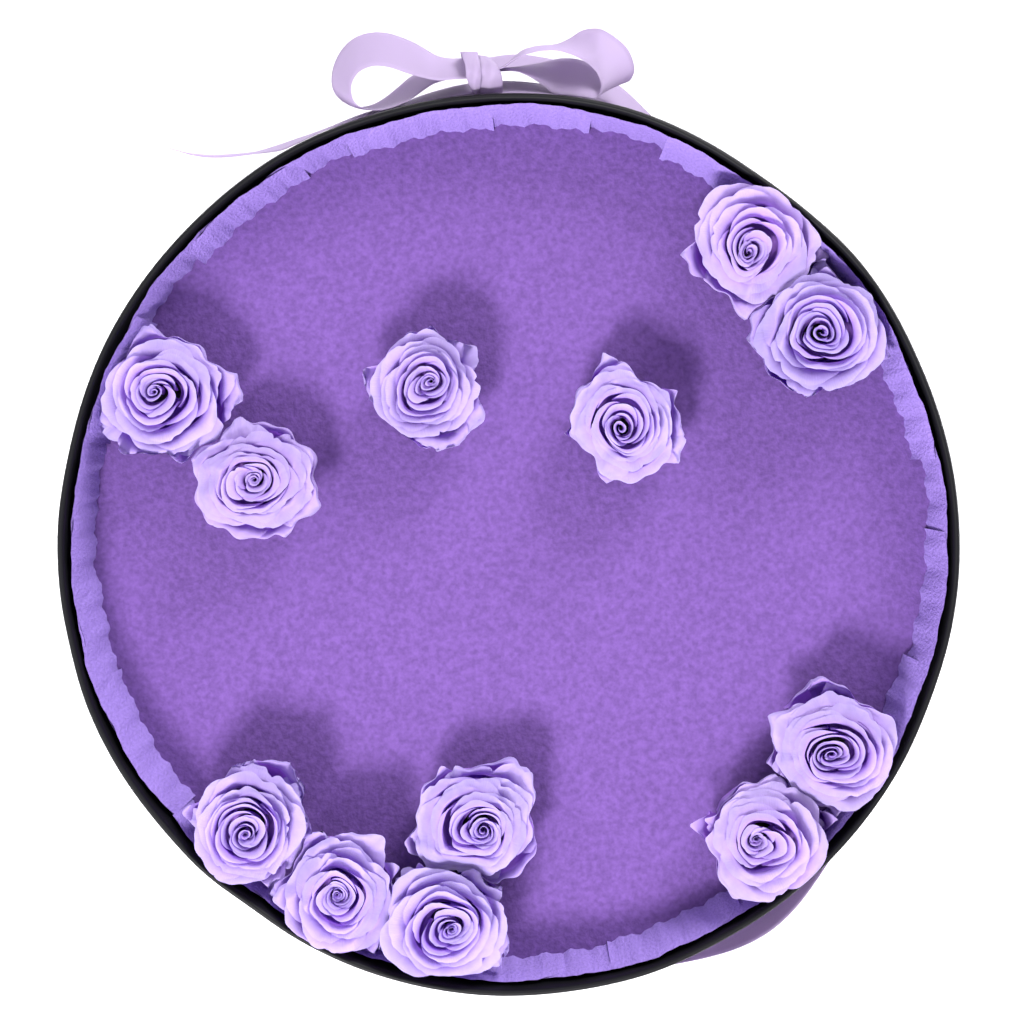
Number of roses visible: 12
